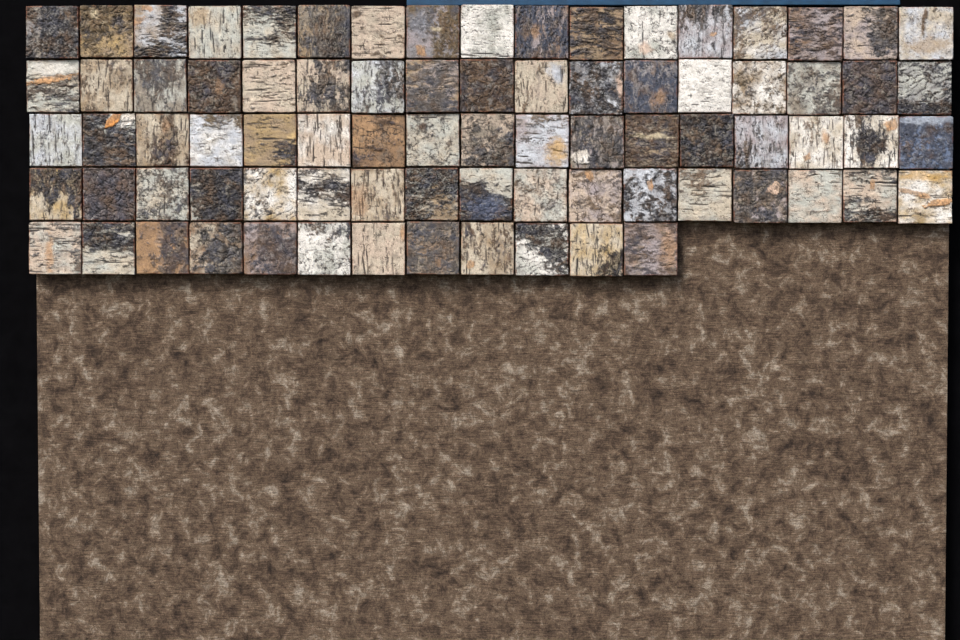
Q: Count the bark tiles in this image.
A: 80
